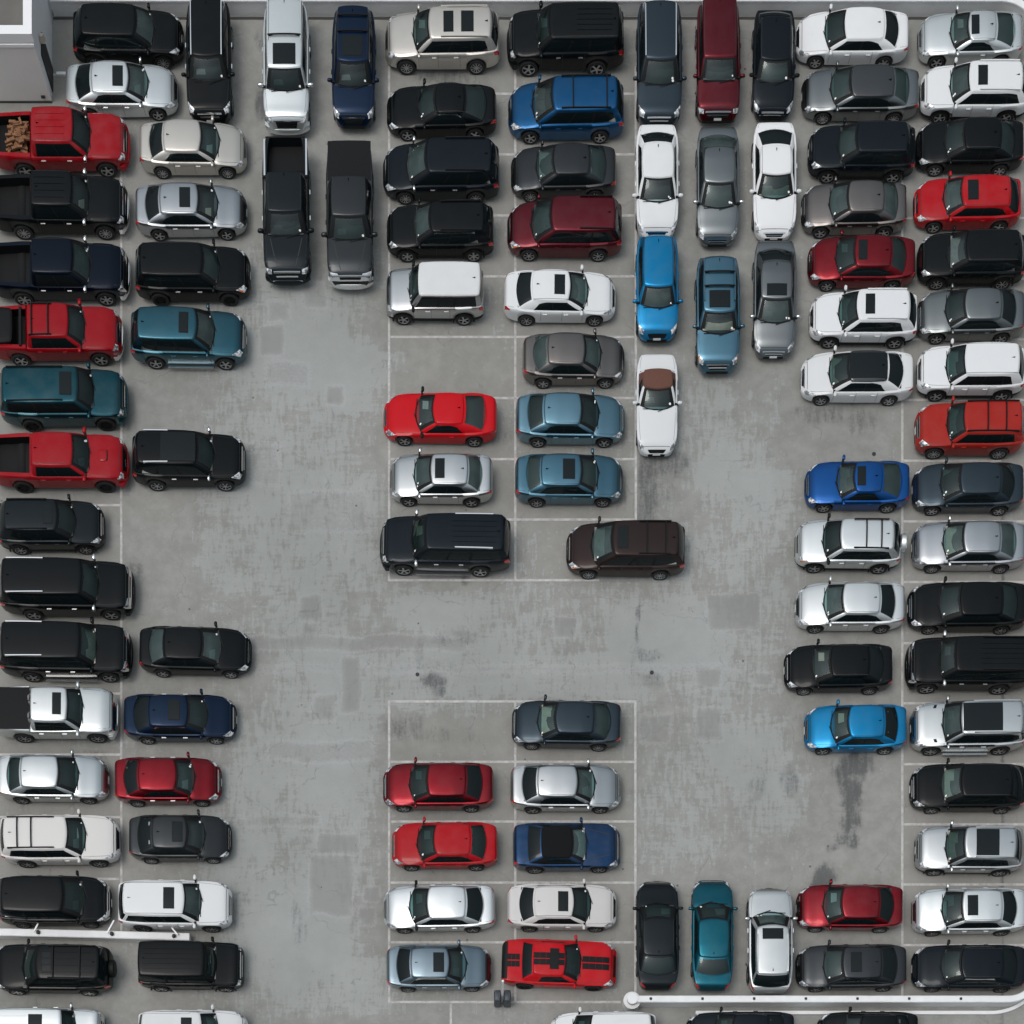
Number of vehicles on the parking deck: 107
